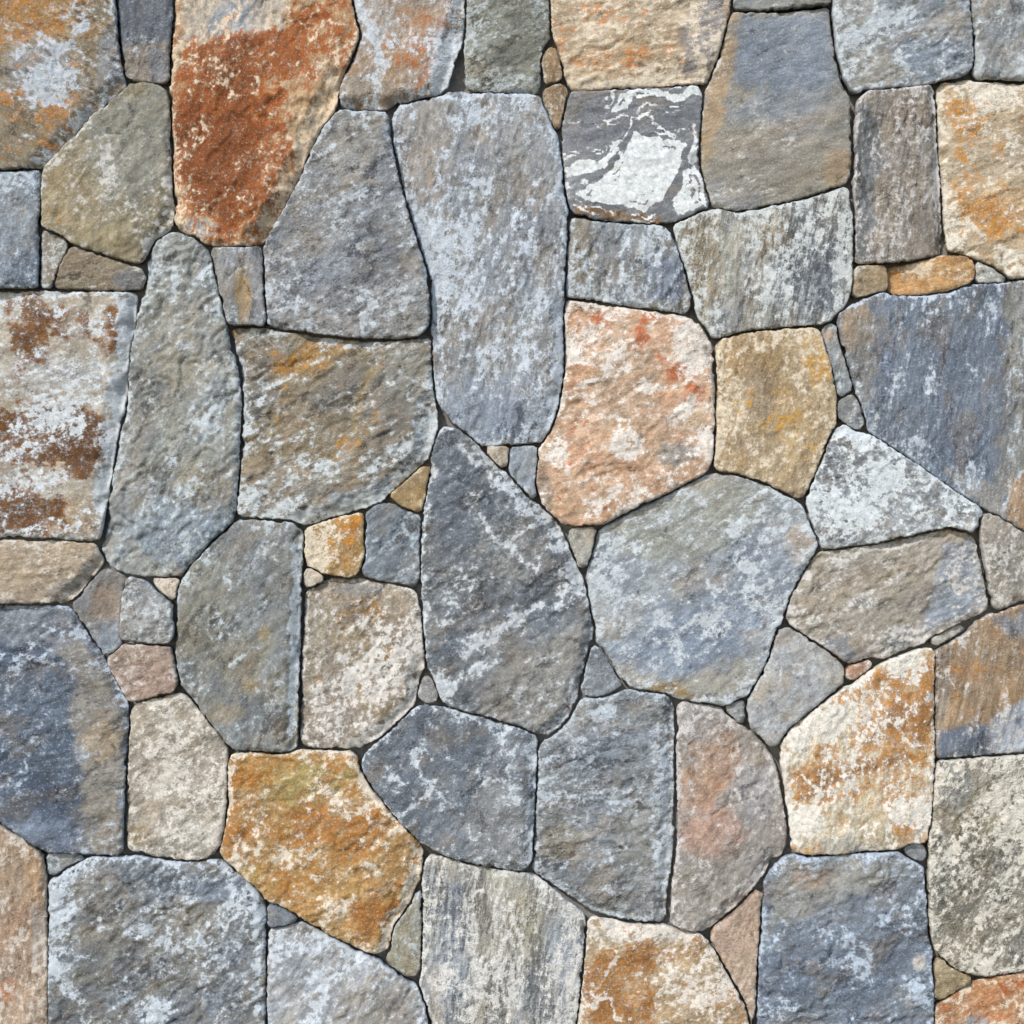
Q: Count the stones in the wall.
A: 82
